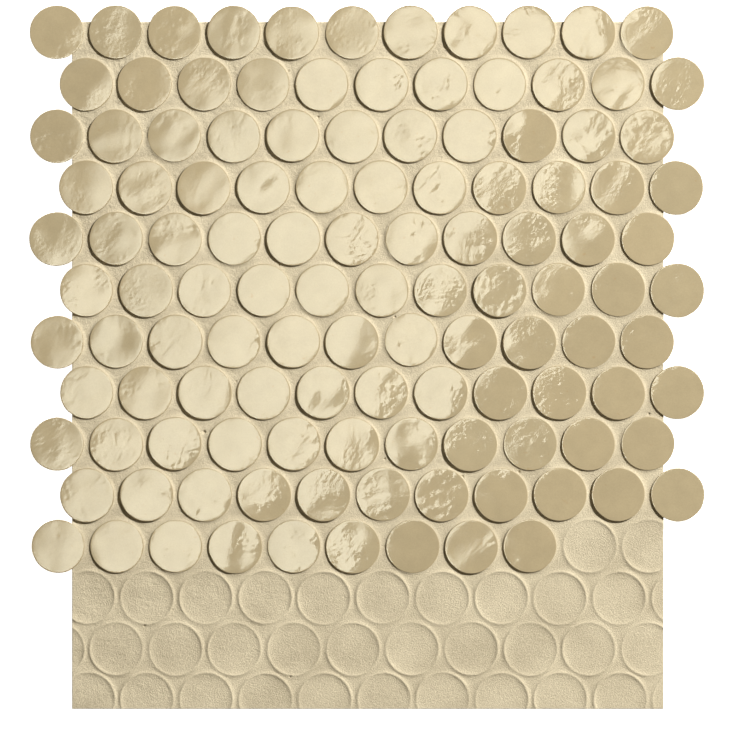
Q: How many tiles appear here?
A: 119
